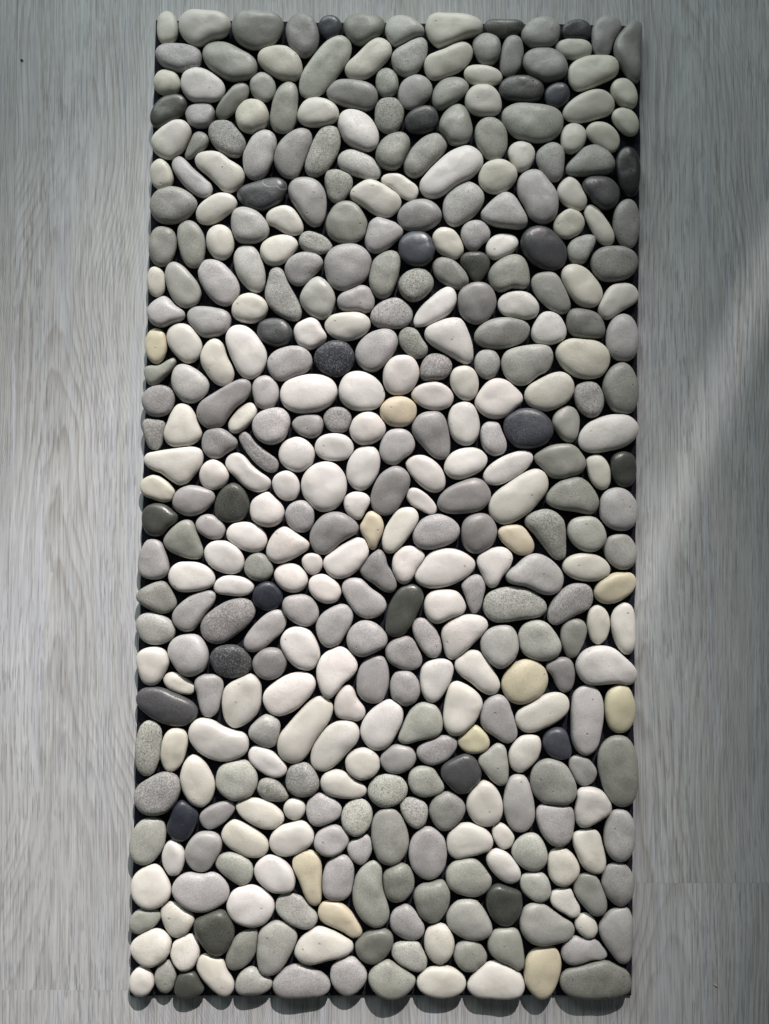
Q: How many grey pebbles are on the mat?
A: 200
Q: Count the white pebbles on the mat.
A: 146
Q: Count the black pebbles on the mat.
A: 29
